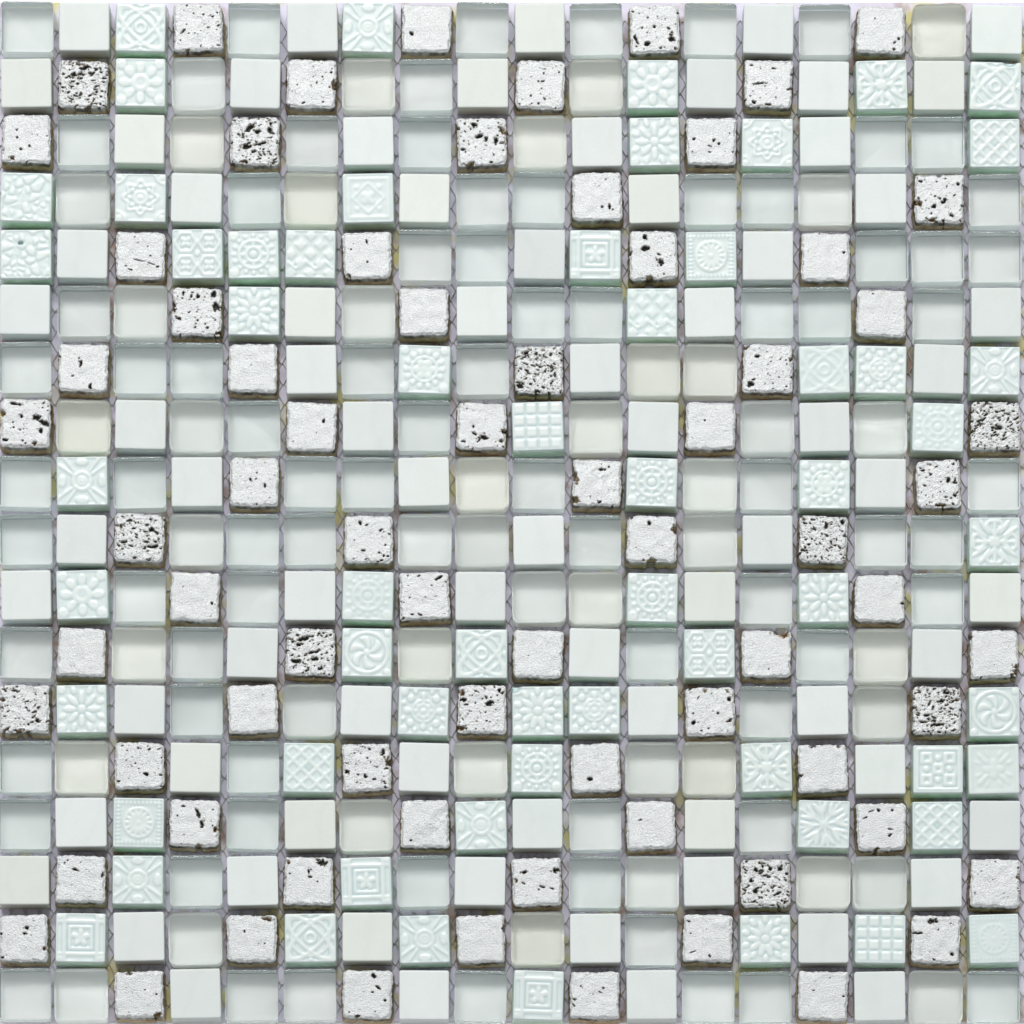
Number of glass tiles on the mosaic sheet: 119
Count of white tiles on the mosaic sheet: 73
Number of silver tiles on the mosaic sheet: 72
